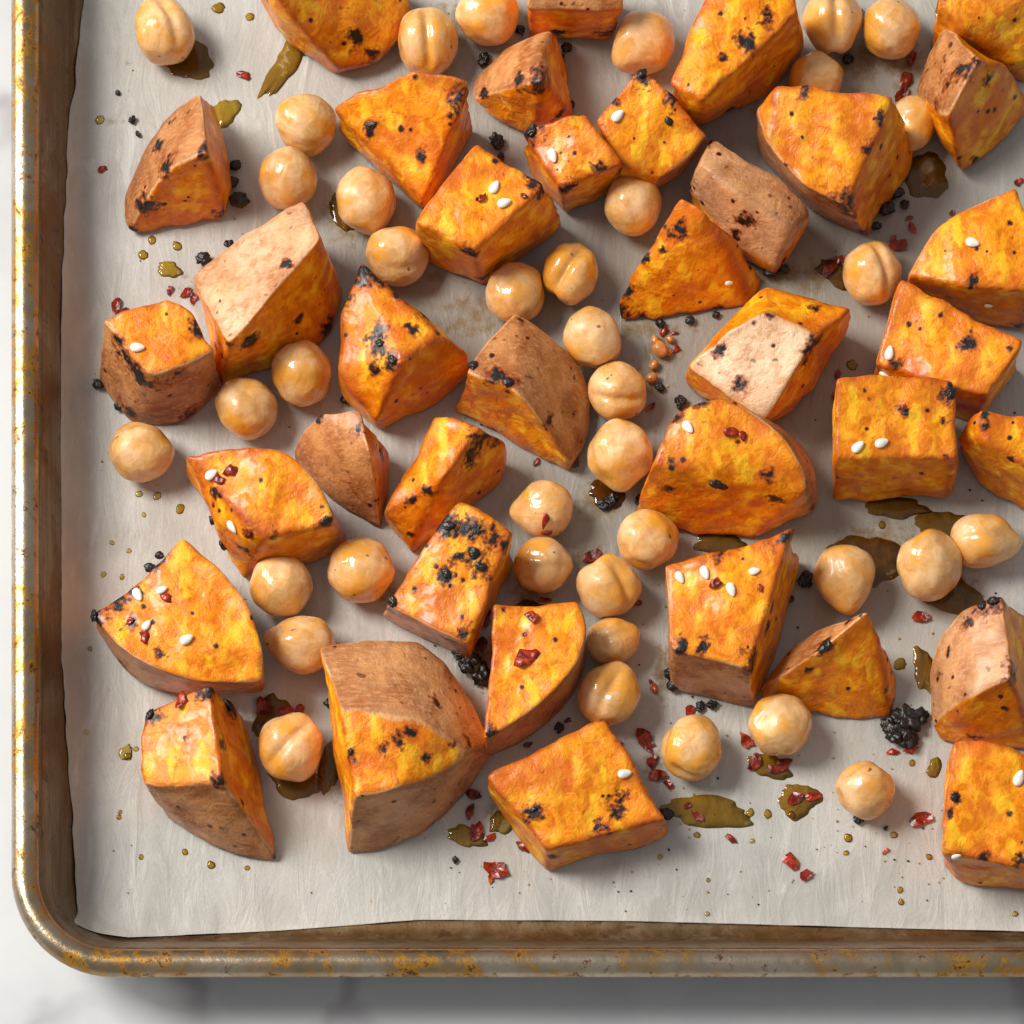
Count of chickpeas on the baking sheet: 38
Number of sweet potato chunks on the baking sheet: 37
